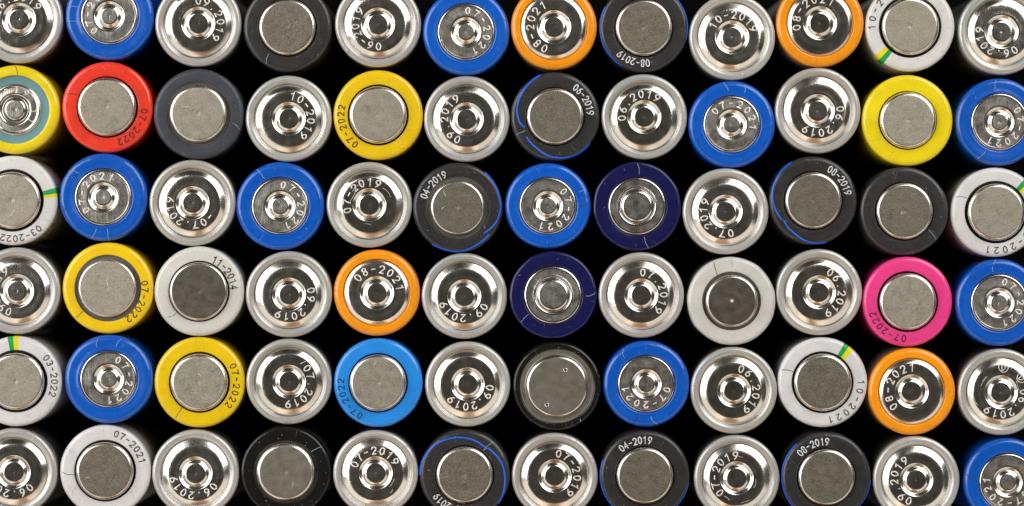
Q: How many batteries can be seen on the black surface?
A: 72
